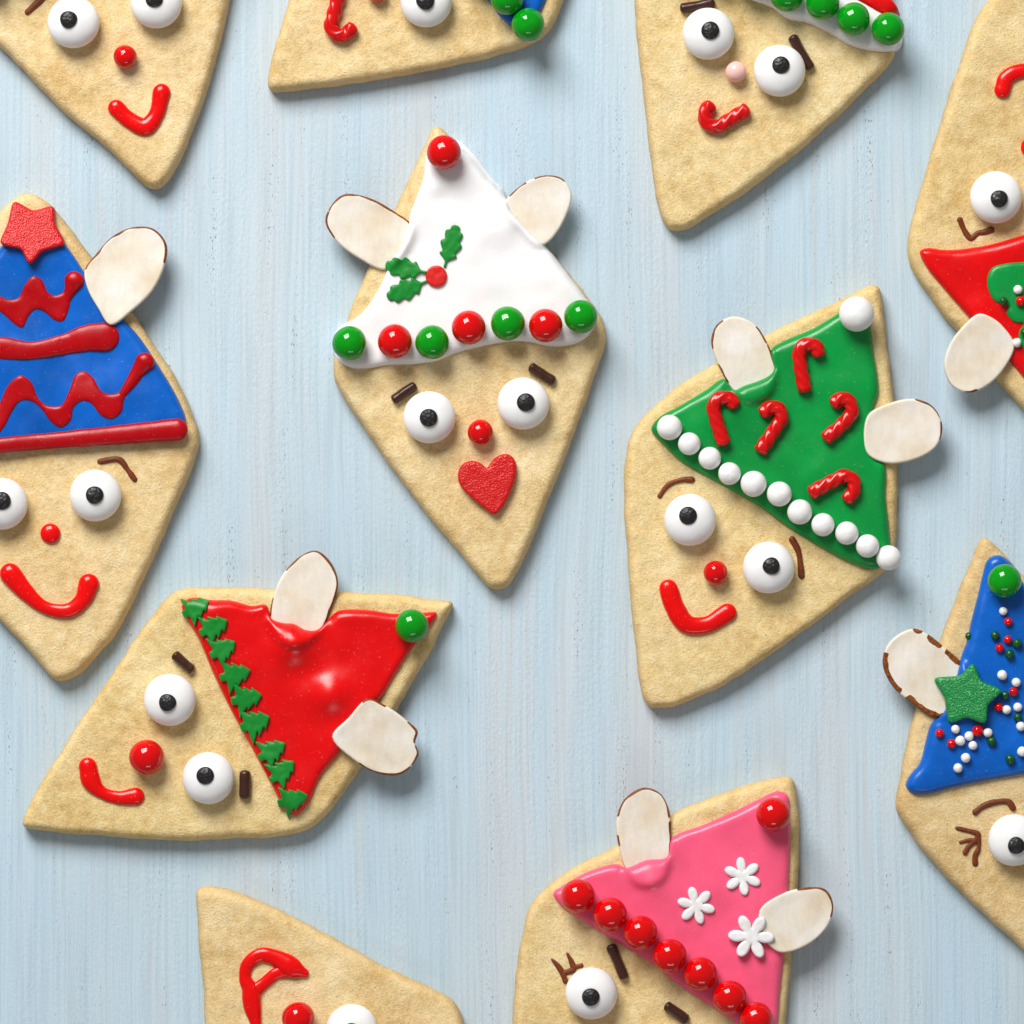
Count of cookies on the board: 11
